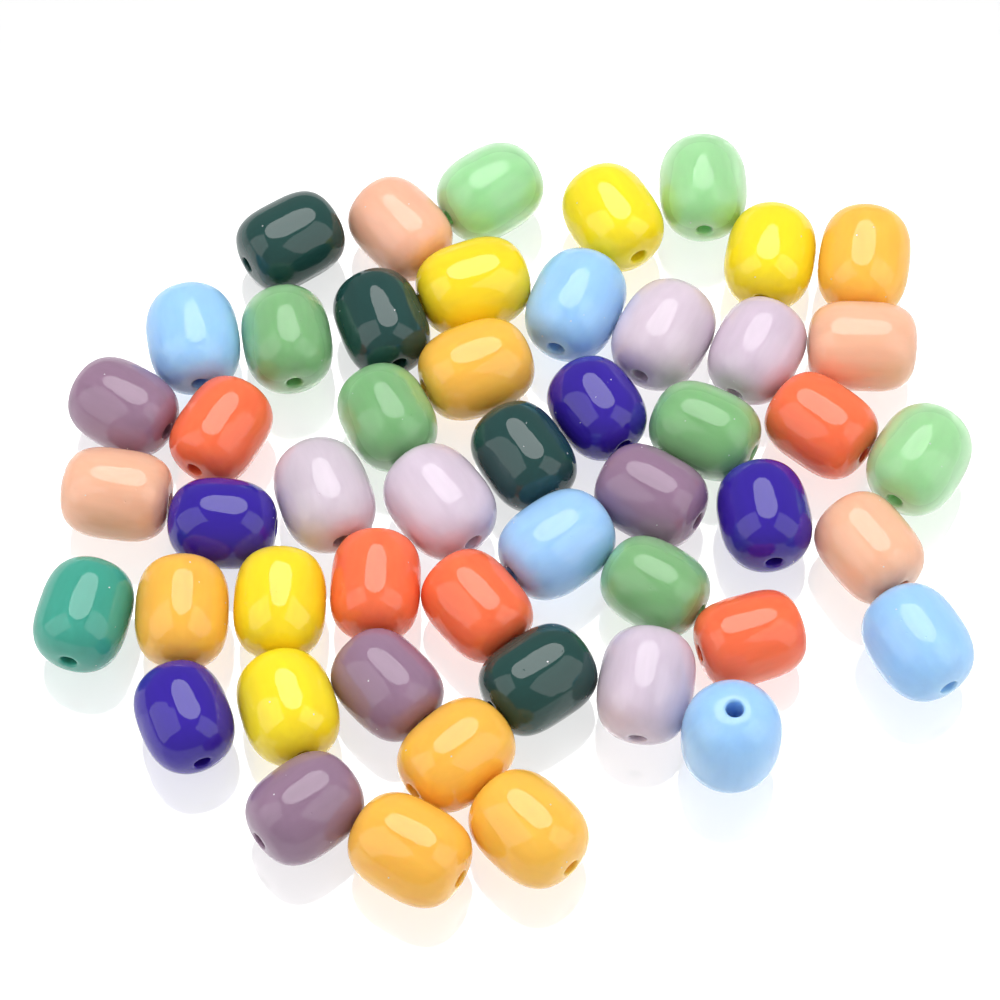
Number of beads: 50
